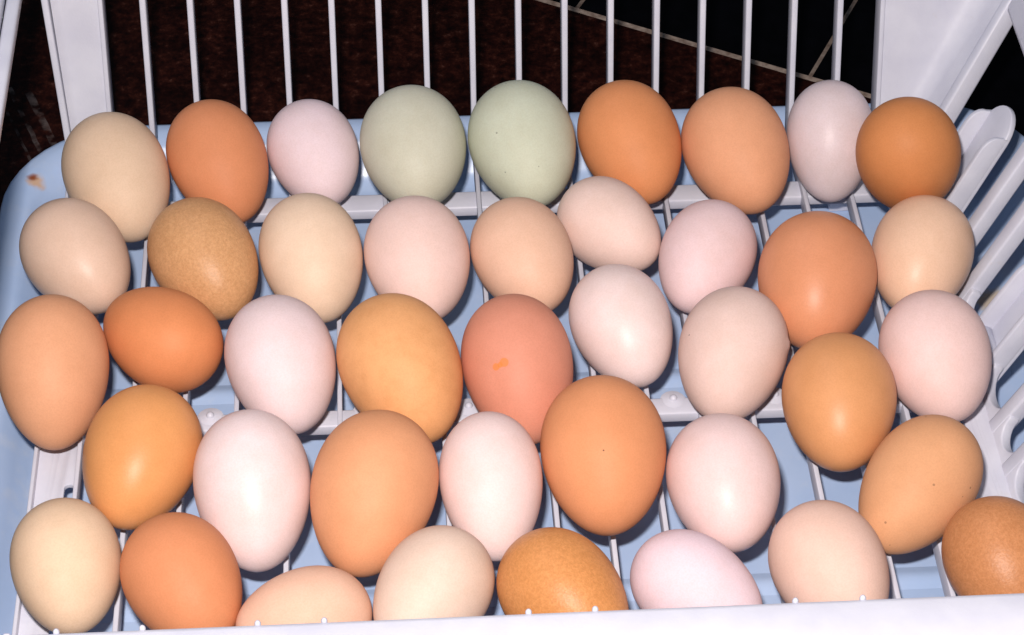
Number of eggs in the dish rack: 42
